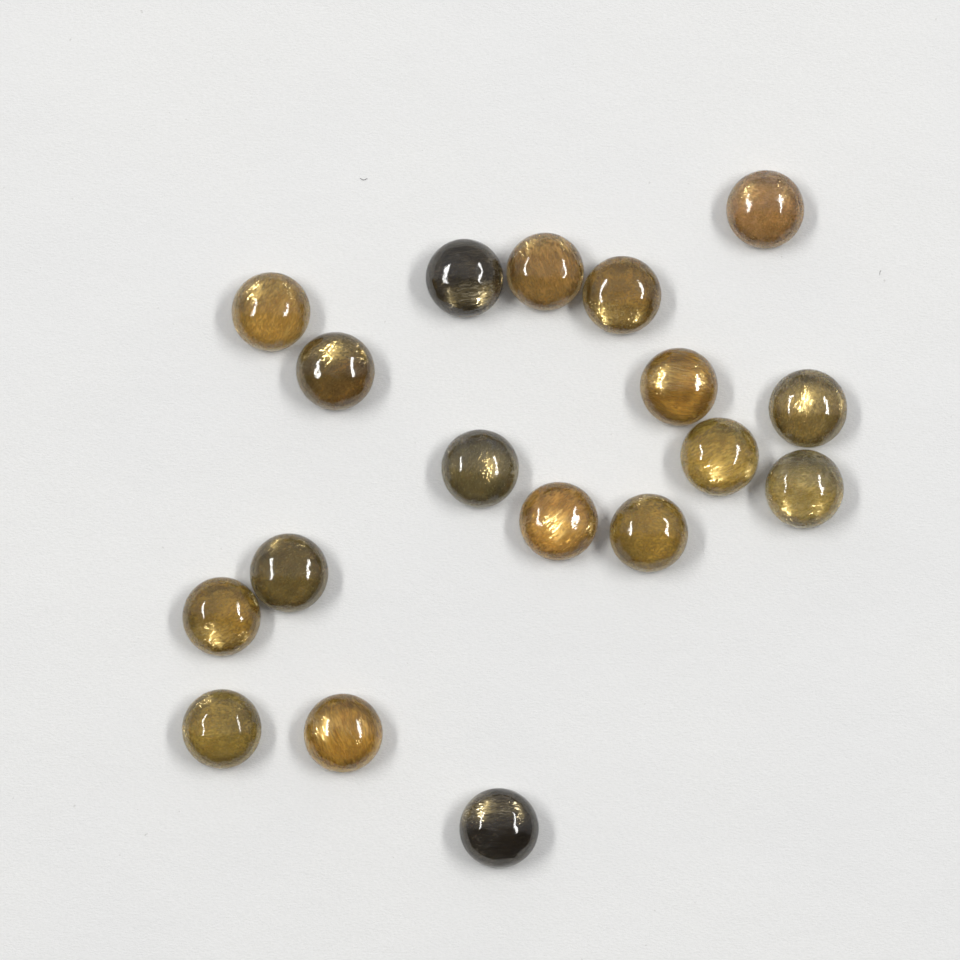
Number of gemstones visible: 18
